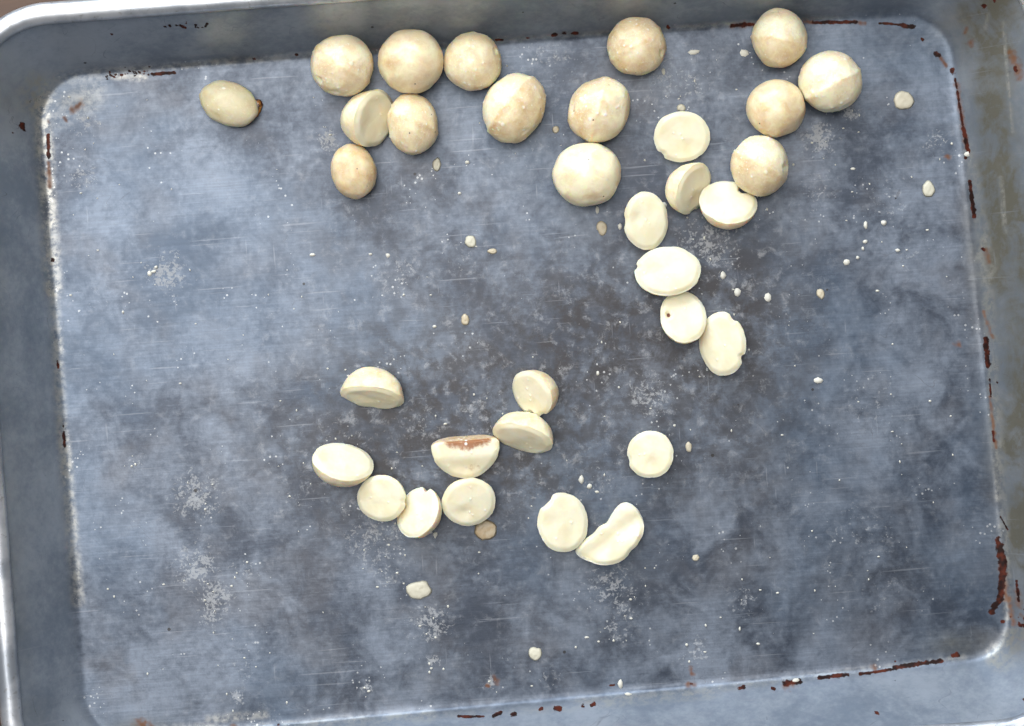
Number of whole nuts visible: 14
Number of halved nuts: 19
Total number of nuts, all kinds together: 33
